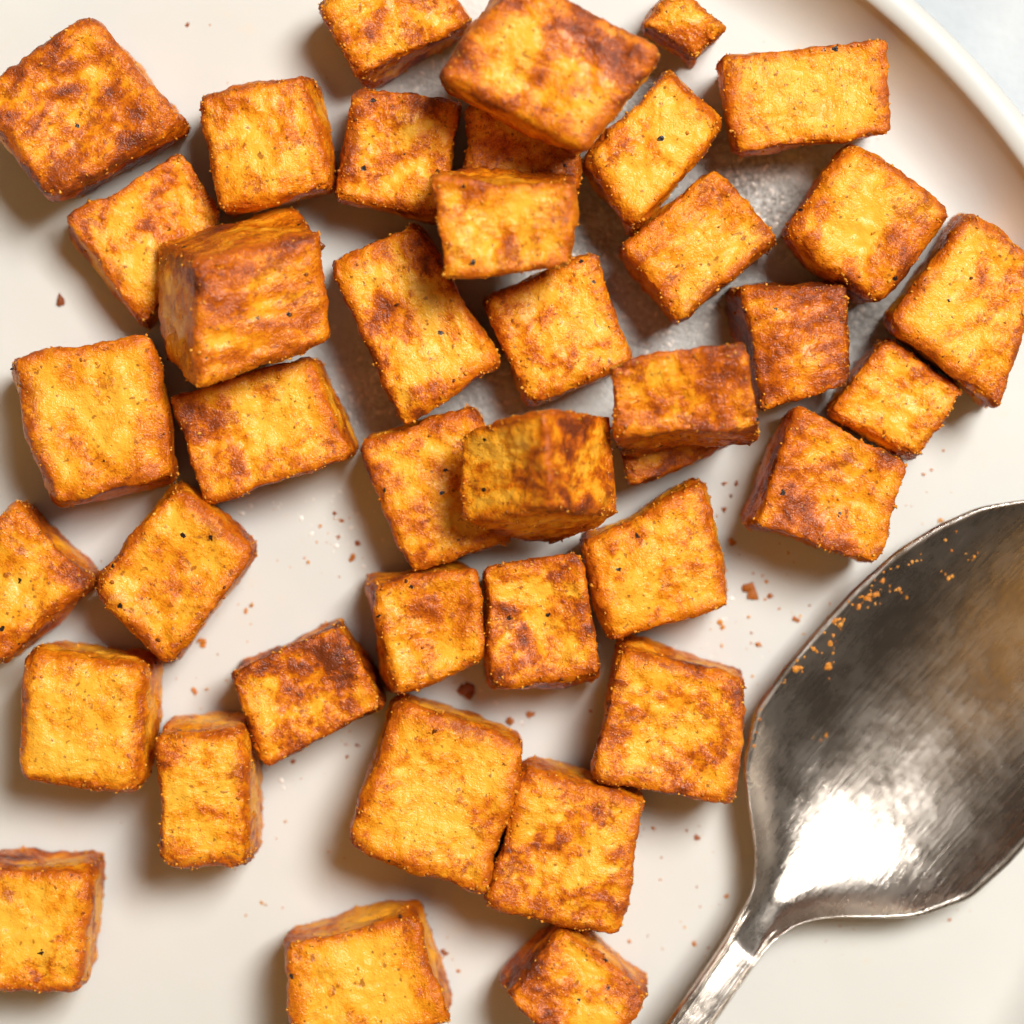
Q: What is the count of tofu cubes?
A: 40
